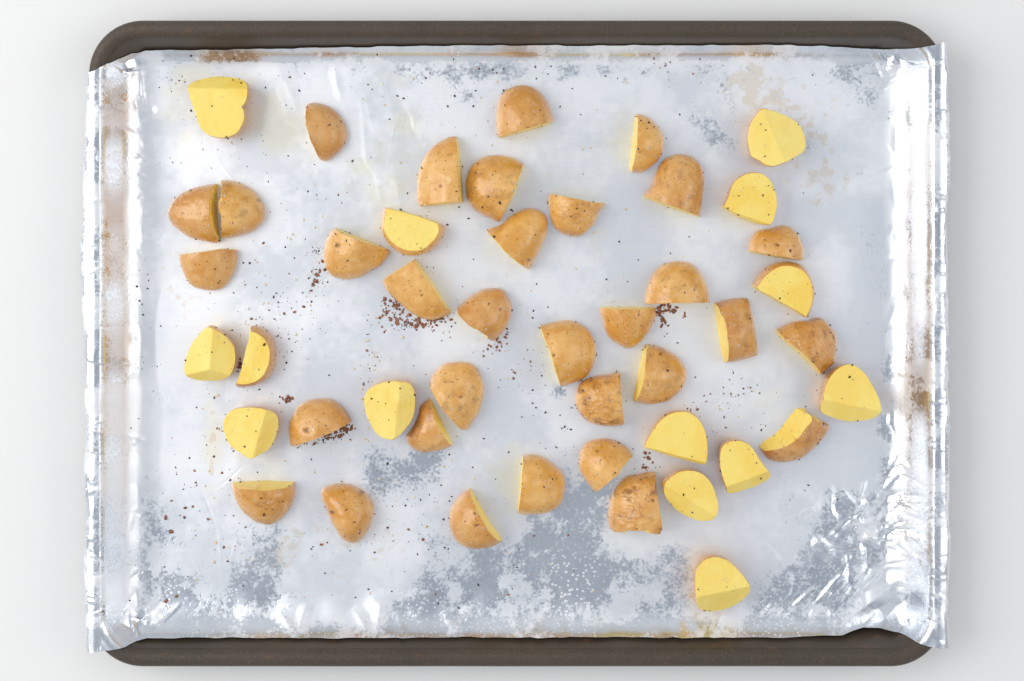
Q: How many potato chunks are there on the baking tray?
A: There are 46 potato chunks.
